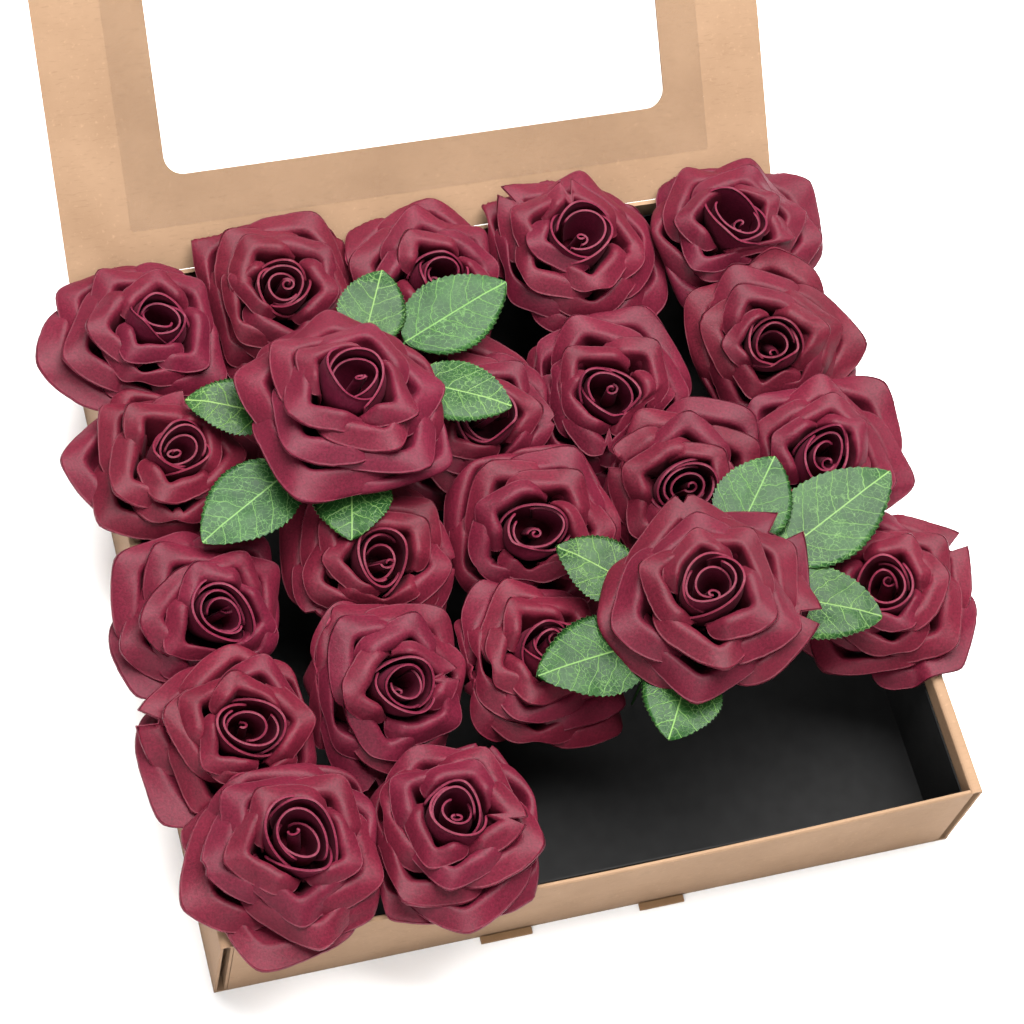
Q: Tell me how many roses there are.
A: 22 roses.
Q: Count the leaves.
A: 12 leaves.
